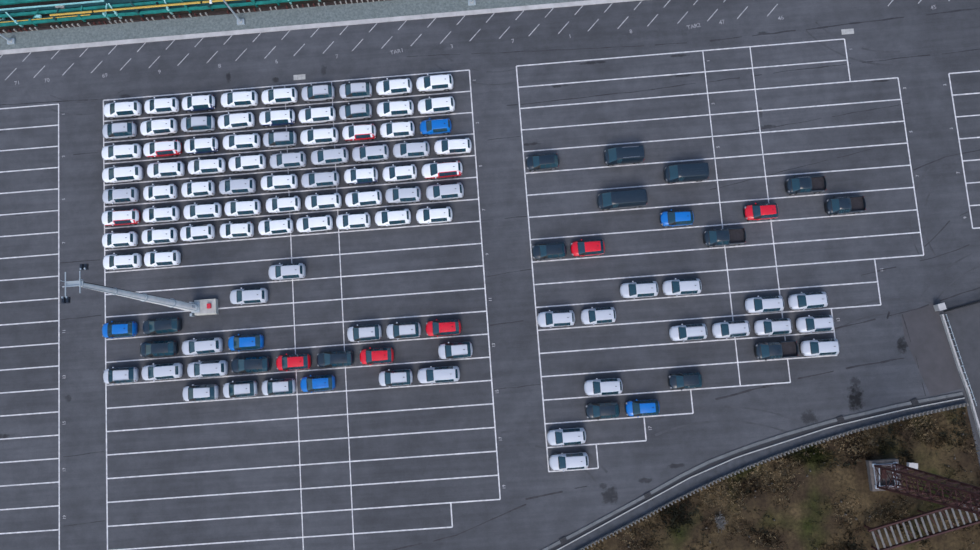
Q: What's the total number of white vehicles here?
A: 49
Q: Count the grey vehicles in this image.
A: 43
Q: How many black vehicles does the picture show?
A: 15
